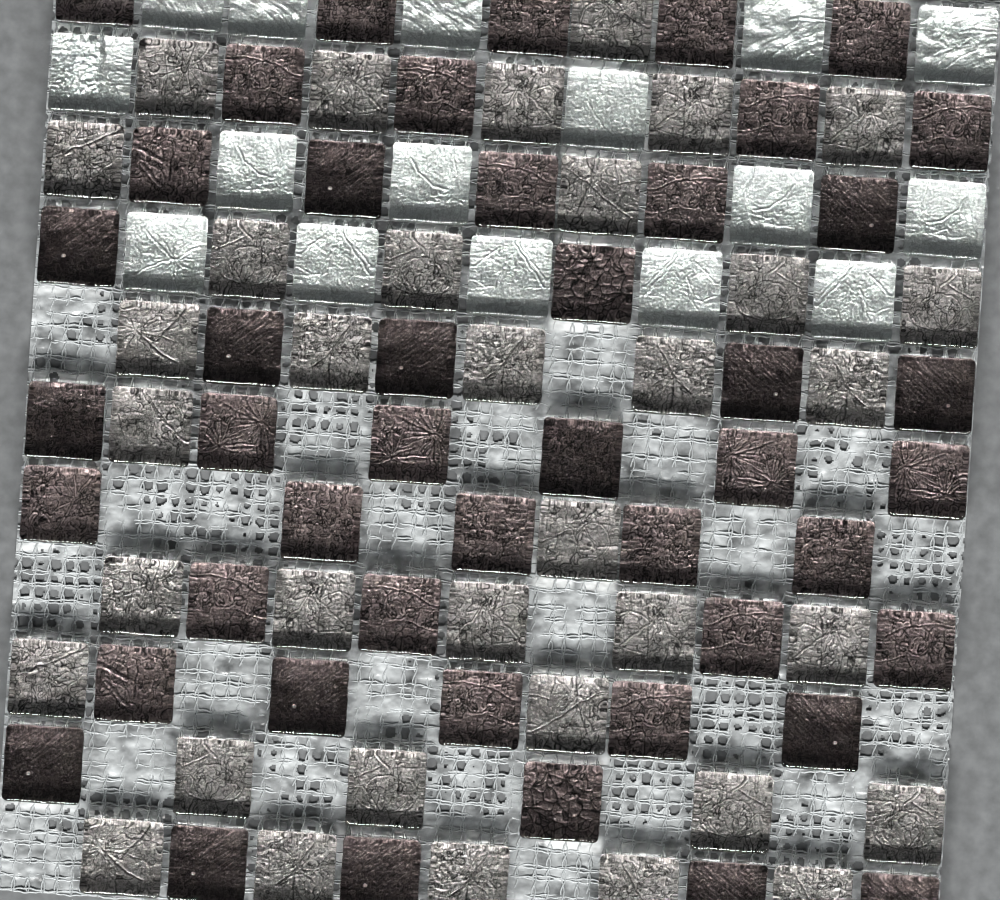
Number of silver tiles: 16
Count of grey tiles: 35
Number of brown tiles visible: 30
